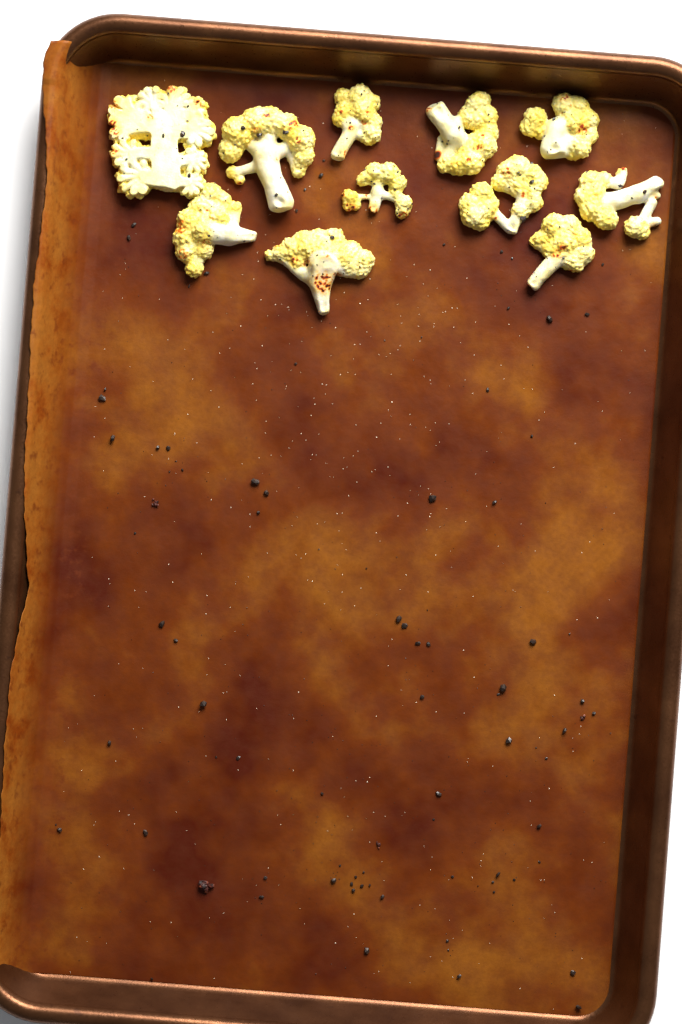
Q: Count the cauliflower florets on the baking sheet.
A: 11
